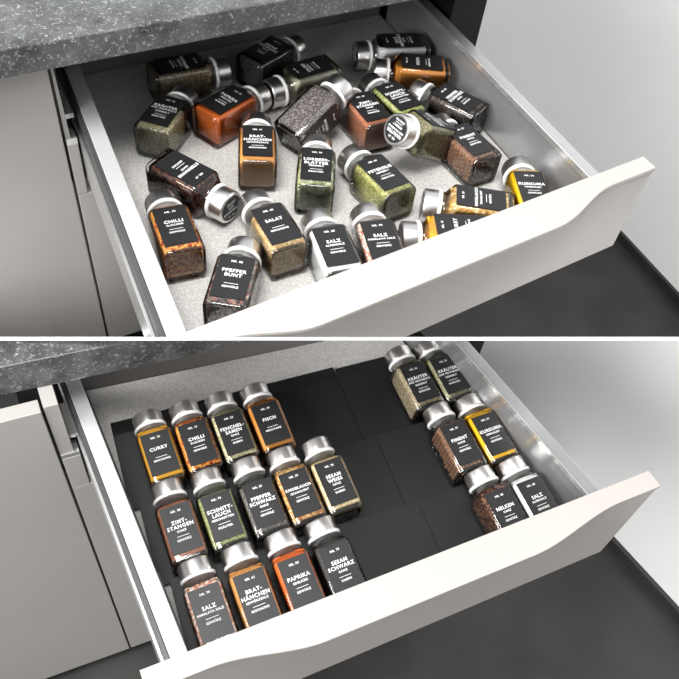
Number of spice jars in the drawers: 44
